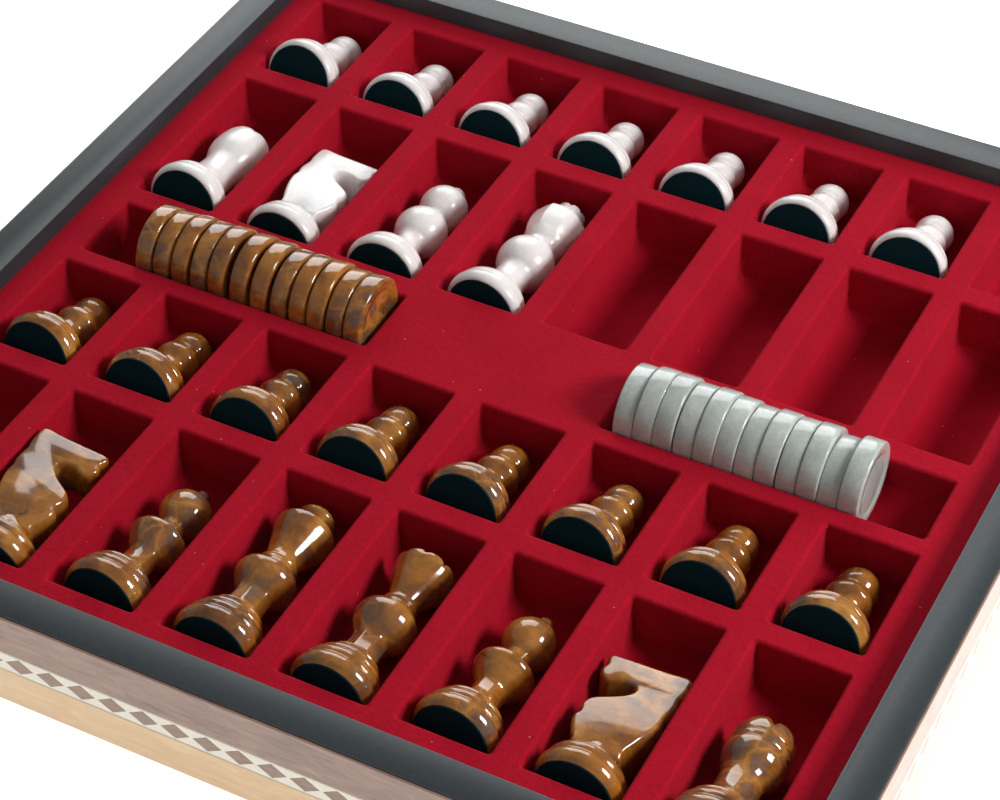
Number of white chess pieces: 11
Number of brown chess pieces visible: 15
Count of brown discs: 12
